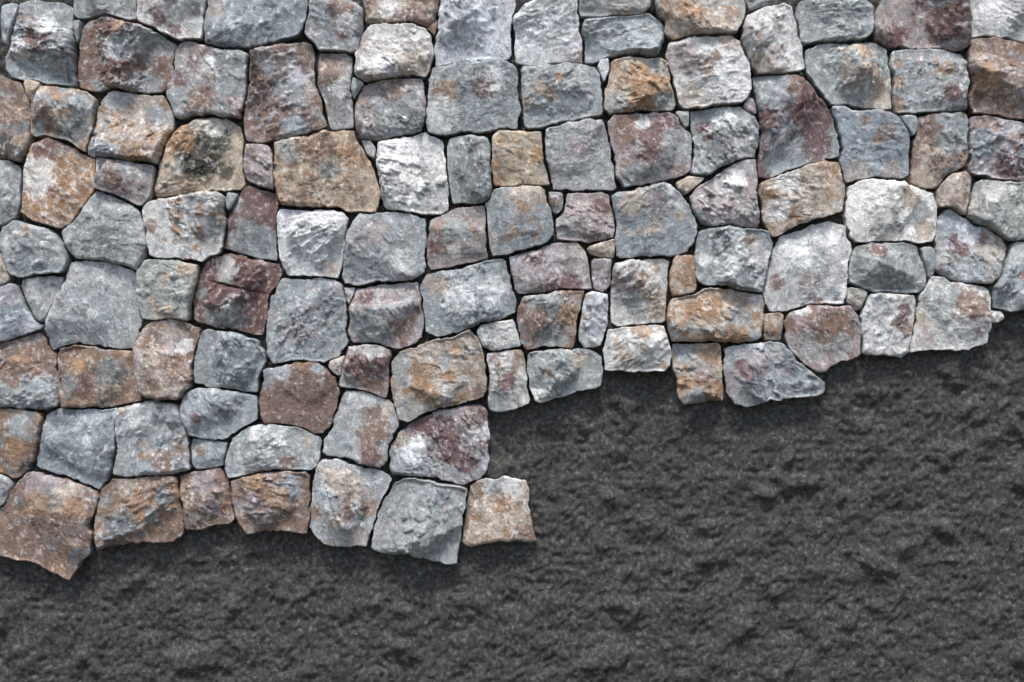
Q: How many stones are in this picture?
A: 138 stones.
